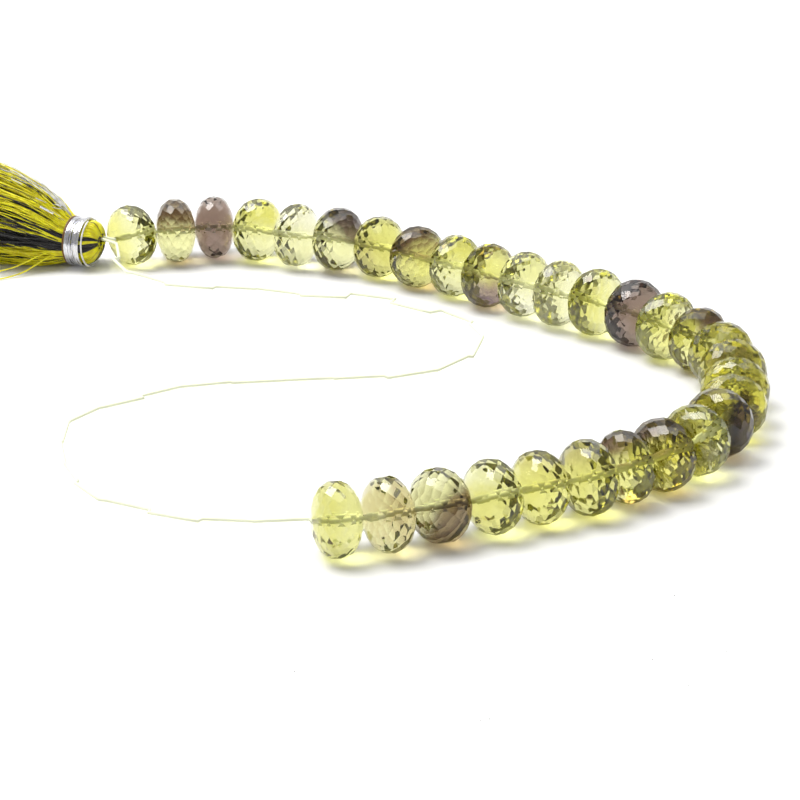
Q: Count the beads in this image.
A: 30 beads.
